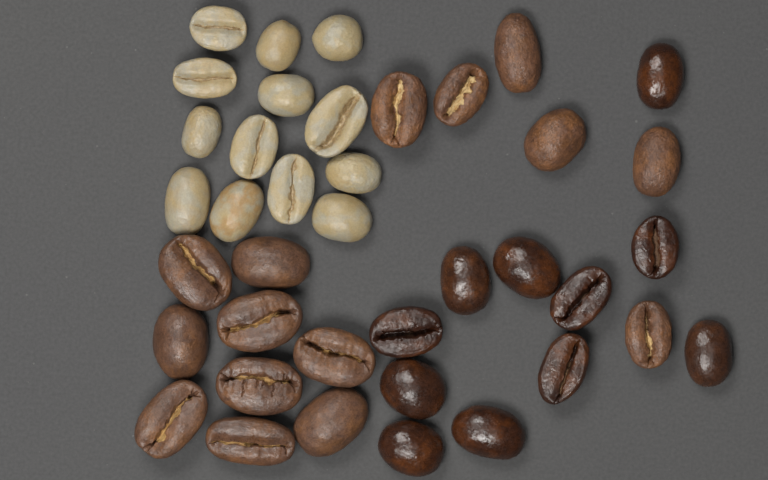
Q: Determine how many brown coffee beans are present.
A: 26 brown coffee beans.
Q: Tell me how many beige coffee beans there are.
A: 13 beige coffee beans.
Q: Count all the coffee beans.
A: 39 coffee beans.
